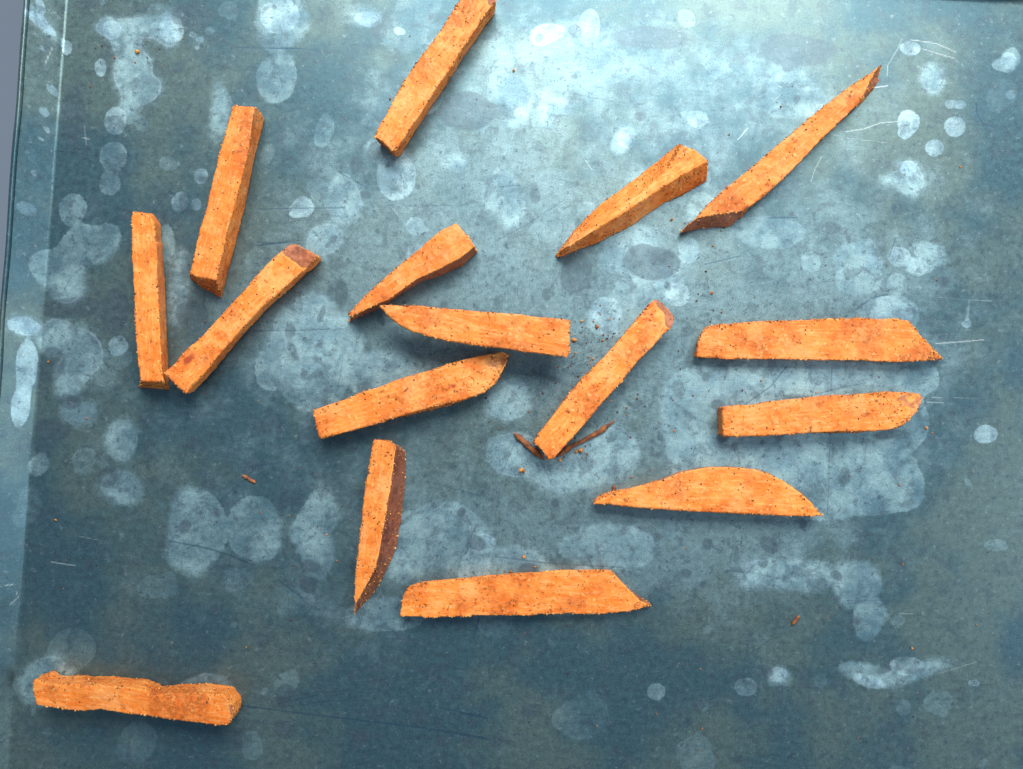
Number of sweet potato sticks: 16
